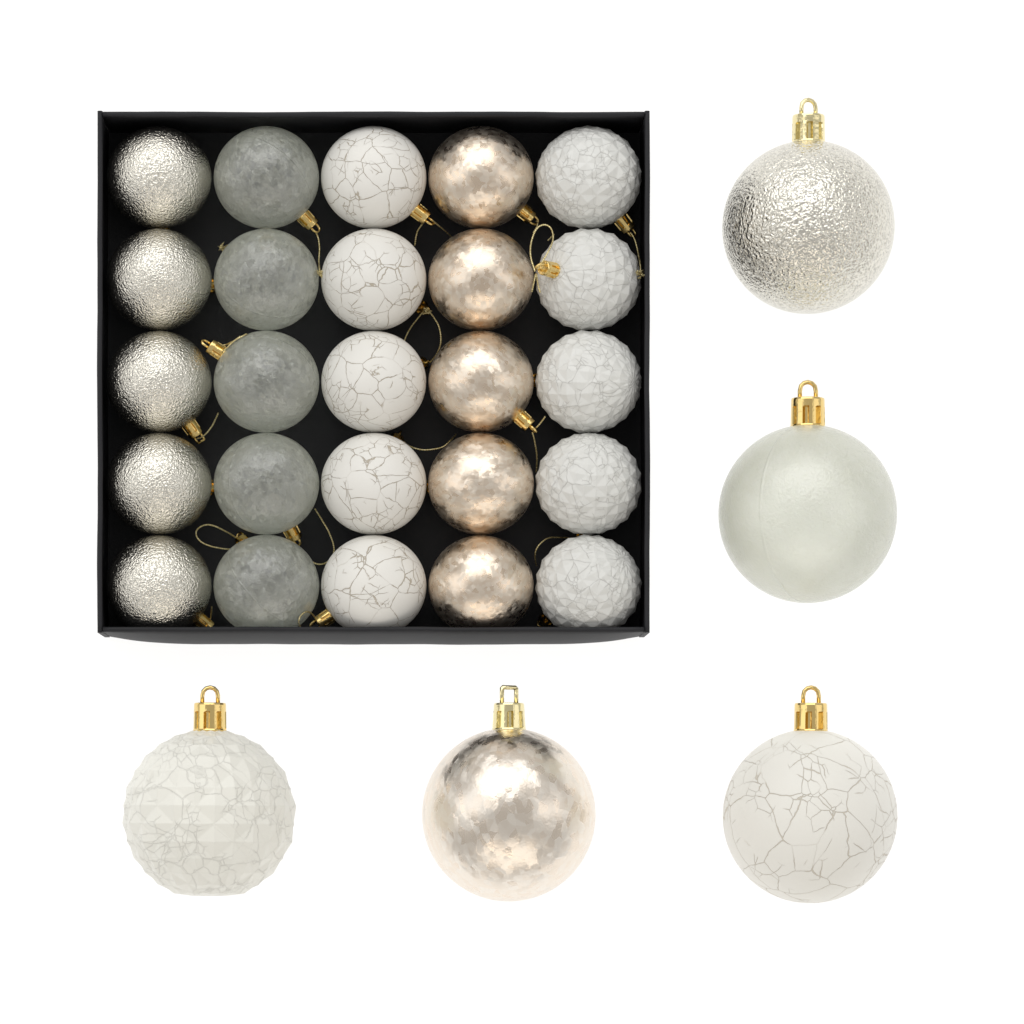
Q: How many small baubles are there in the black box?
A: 25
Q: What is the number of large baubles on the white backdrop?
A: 5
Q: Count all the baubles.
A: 30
